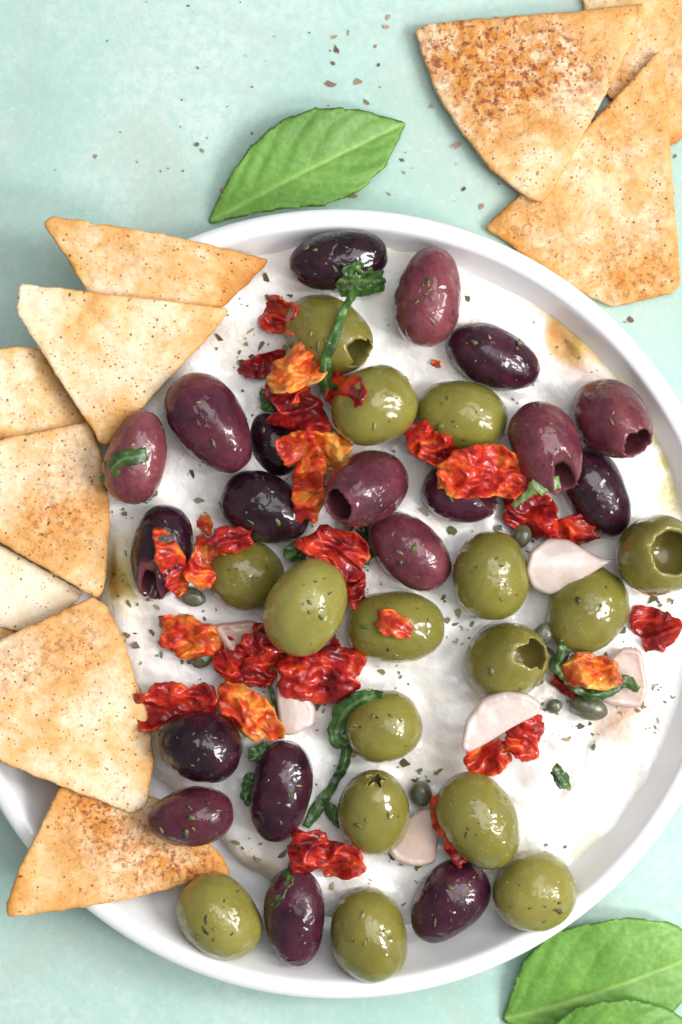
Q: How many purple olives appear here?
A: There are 19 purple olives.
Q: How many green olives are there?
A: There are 16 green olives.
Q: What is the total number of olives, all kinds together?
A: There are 35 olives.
